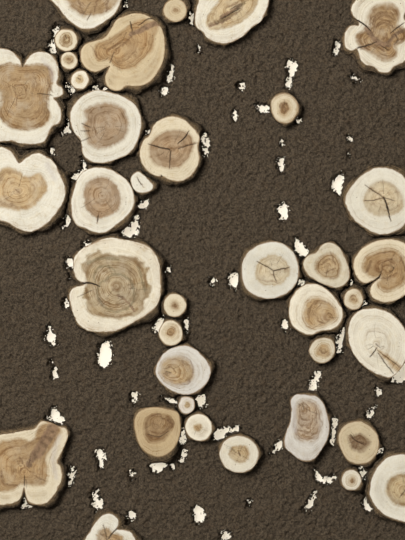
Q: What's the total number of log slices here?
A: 37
